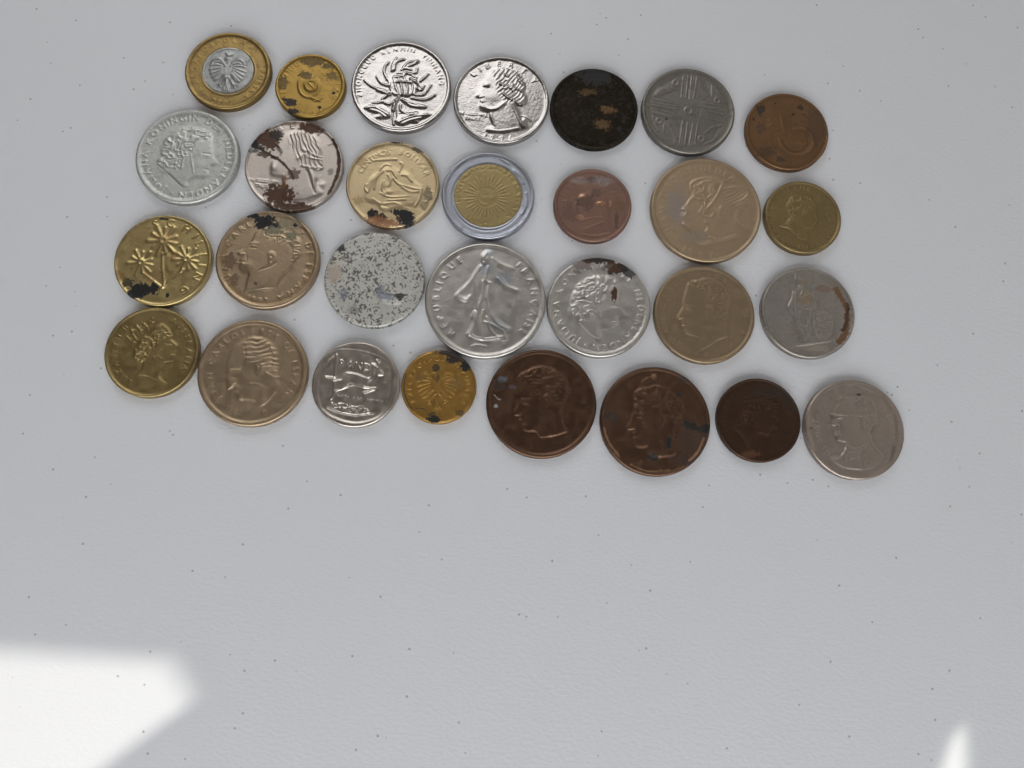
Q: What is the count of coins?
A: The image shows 29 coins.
